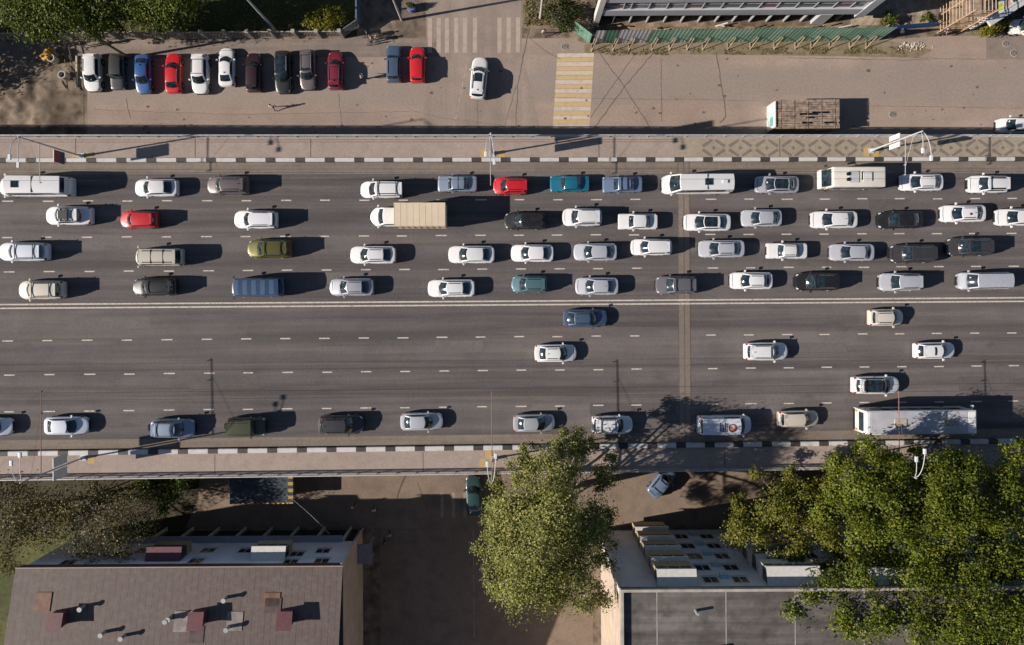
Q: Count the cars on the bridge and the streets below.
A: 76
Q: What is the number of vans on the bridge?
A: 6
